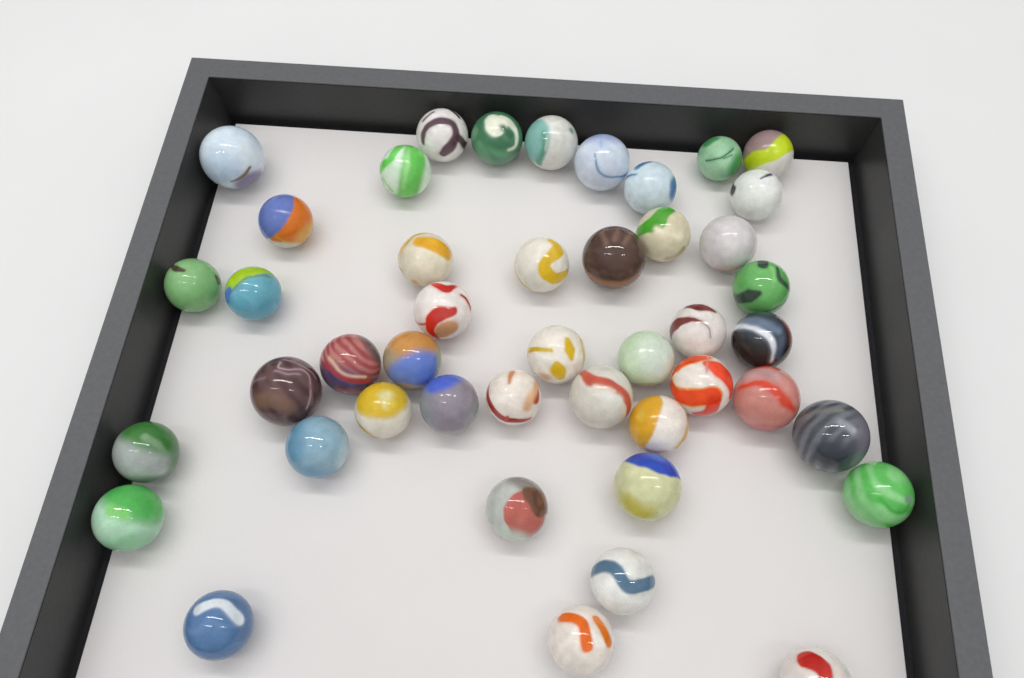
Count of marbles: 45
